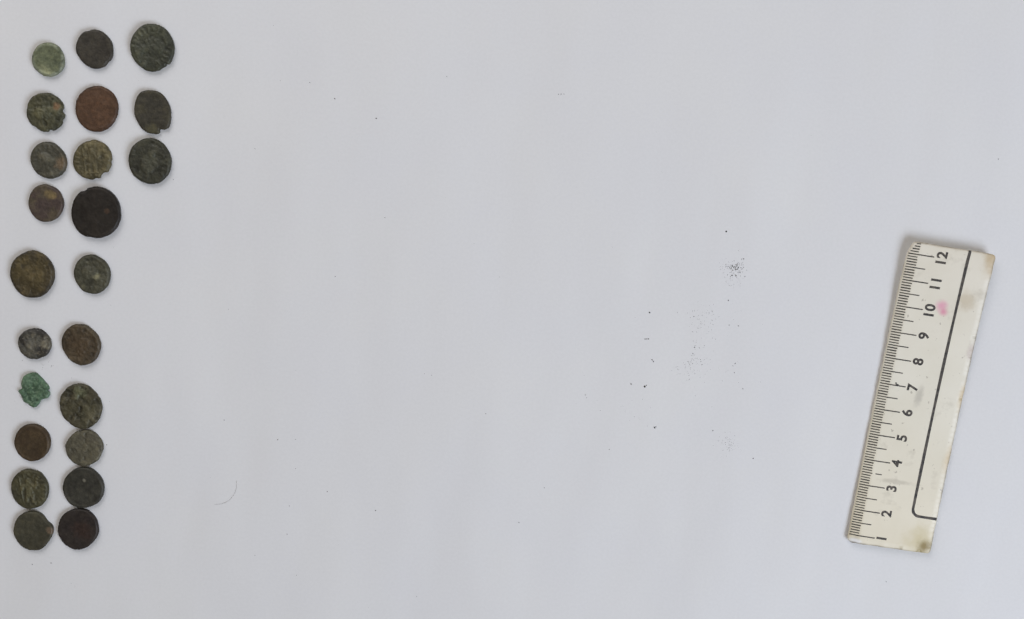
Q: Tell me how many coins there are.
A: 23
